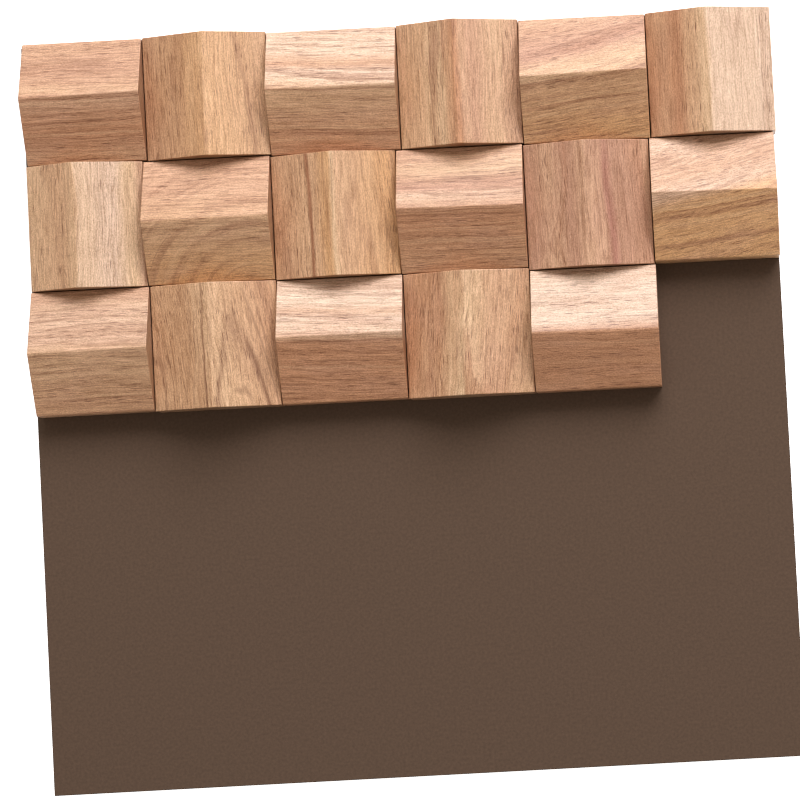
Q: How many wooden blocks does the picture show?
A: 17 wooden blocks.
